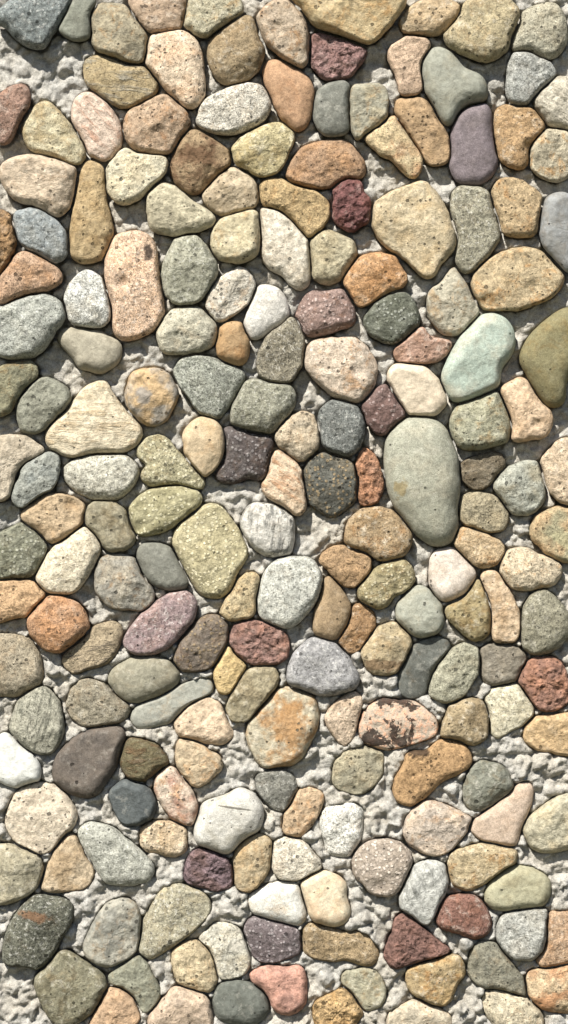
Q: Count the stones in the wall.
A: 200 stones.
